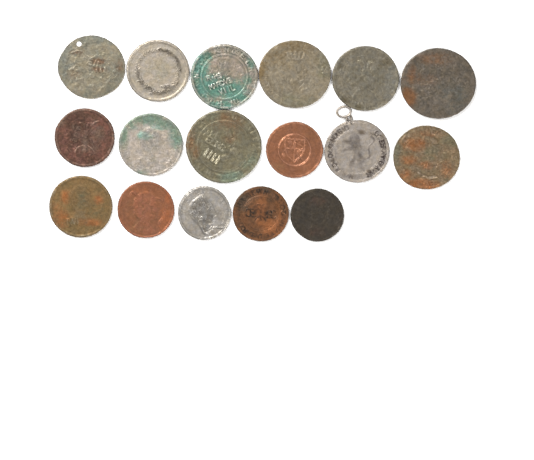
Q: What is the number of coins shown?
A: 17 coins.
